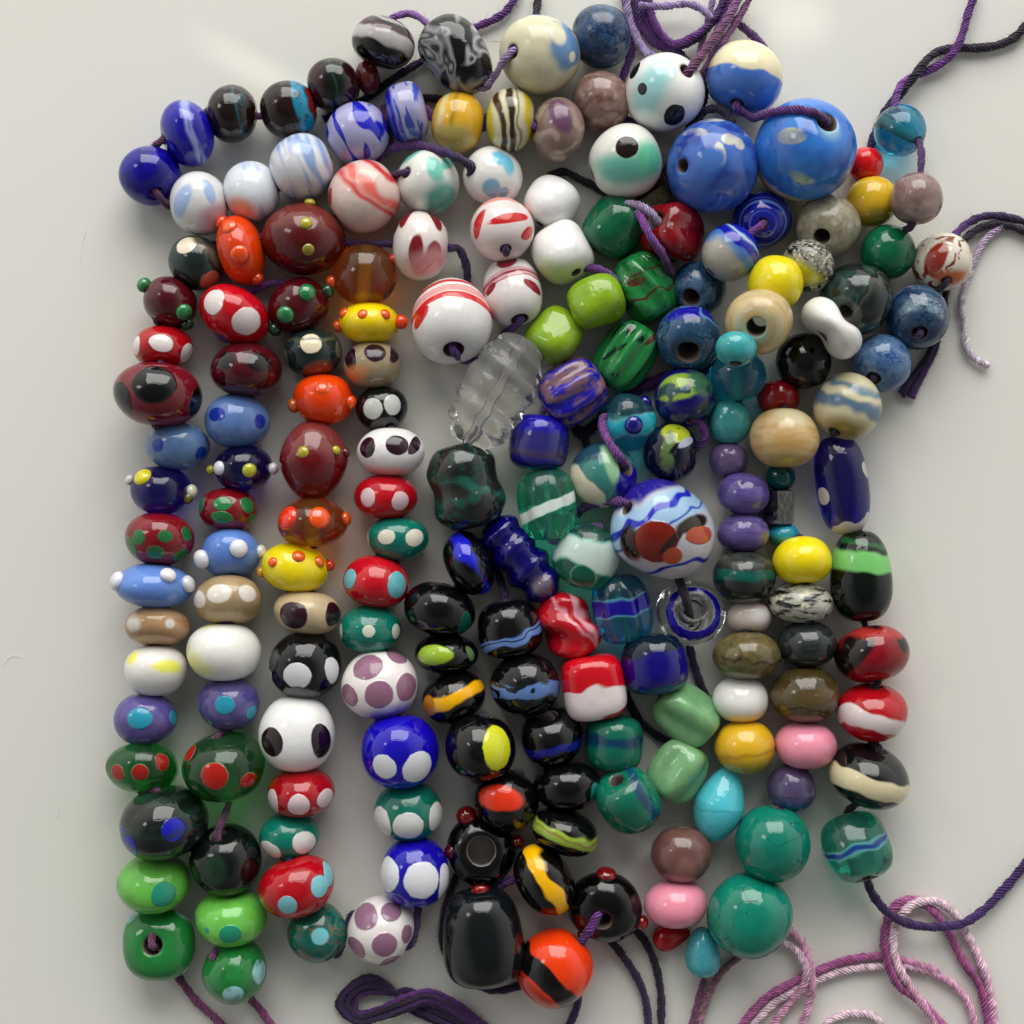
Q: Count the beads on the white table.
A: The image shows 189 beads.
